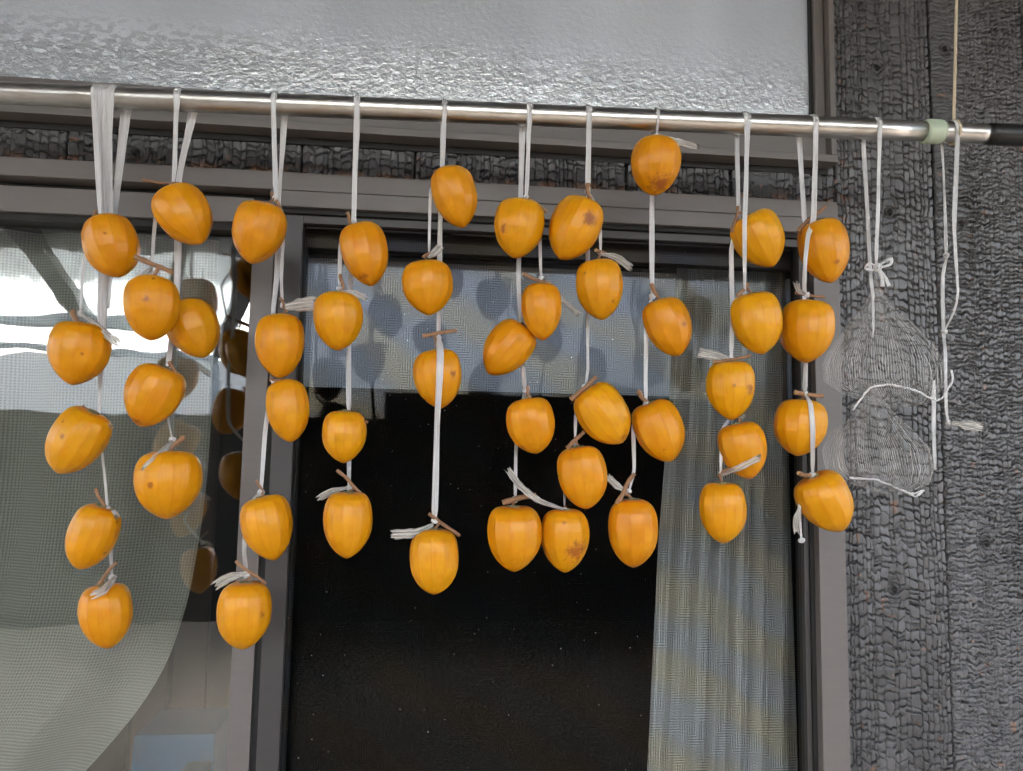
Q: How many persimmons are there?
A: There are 46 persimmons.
